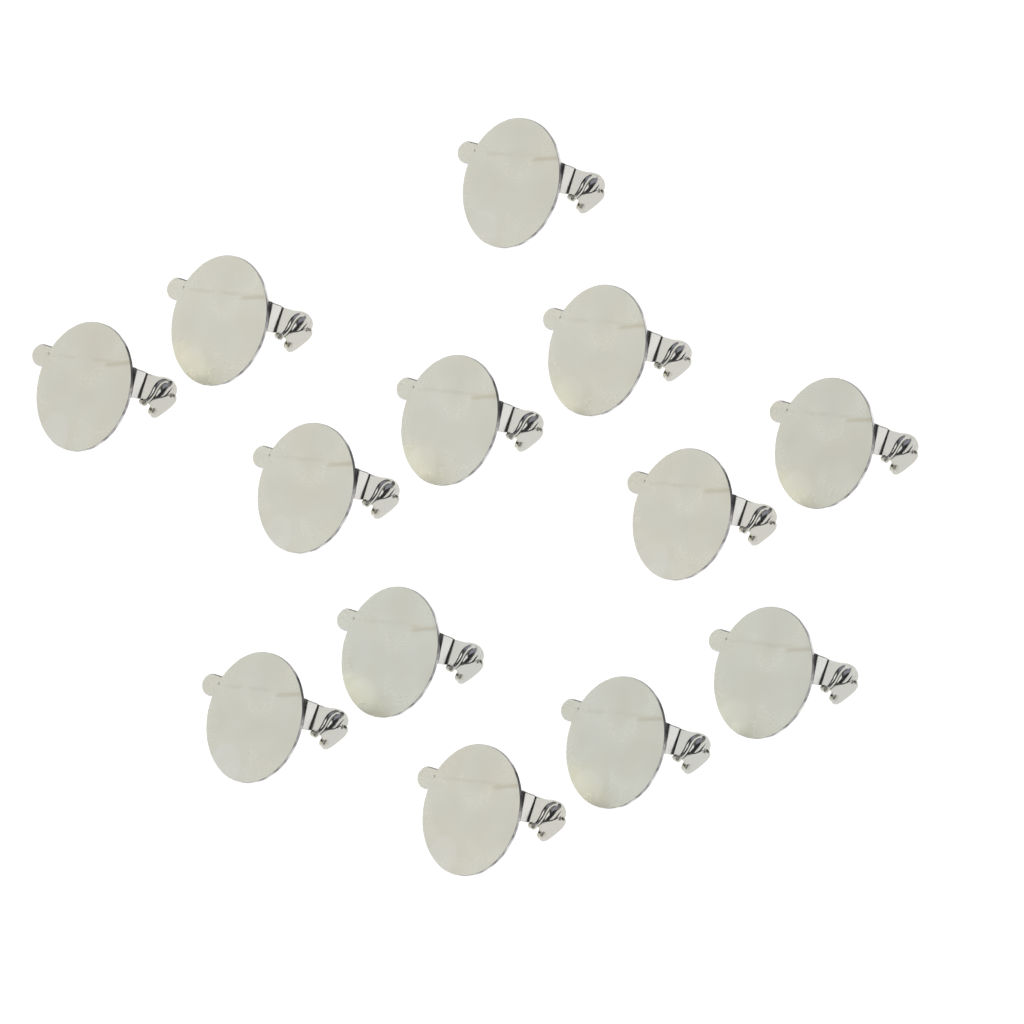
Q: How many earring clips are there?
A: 13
